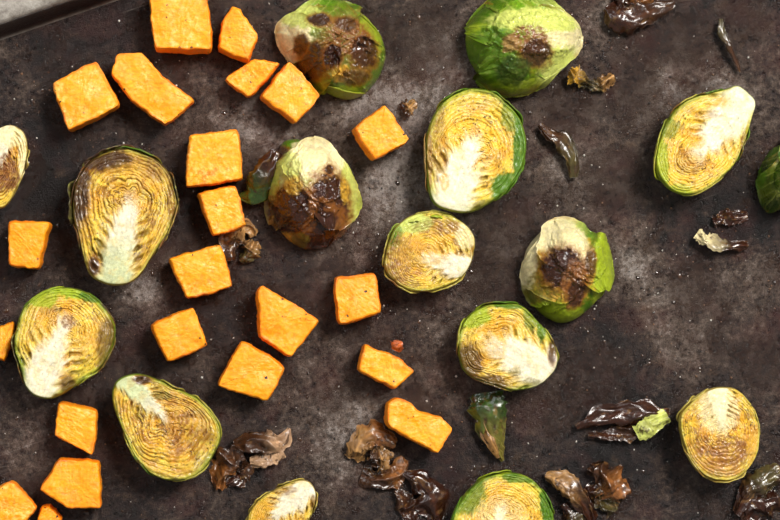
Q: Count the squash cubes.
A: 22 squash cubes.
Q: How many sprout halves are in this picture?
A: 16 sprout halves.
